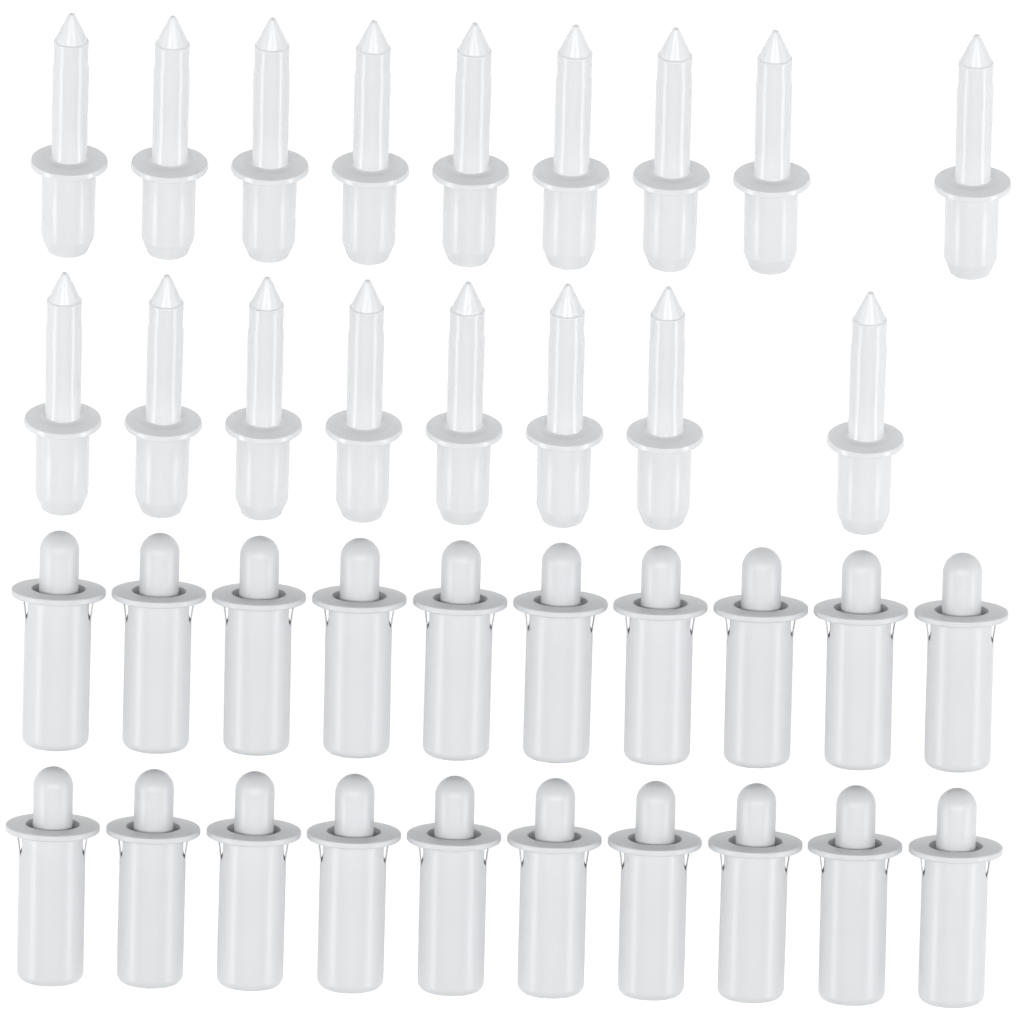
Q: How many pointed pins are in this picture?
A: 17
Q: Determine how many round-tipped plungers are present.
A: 20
